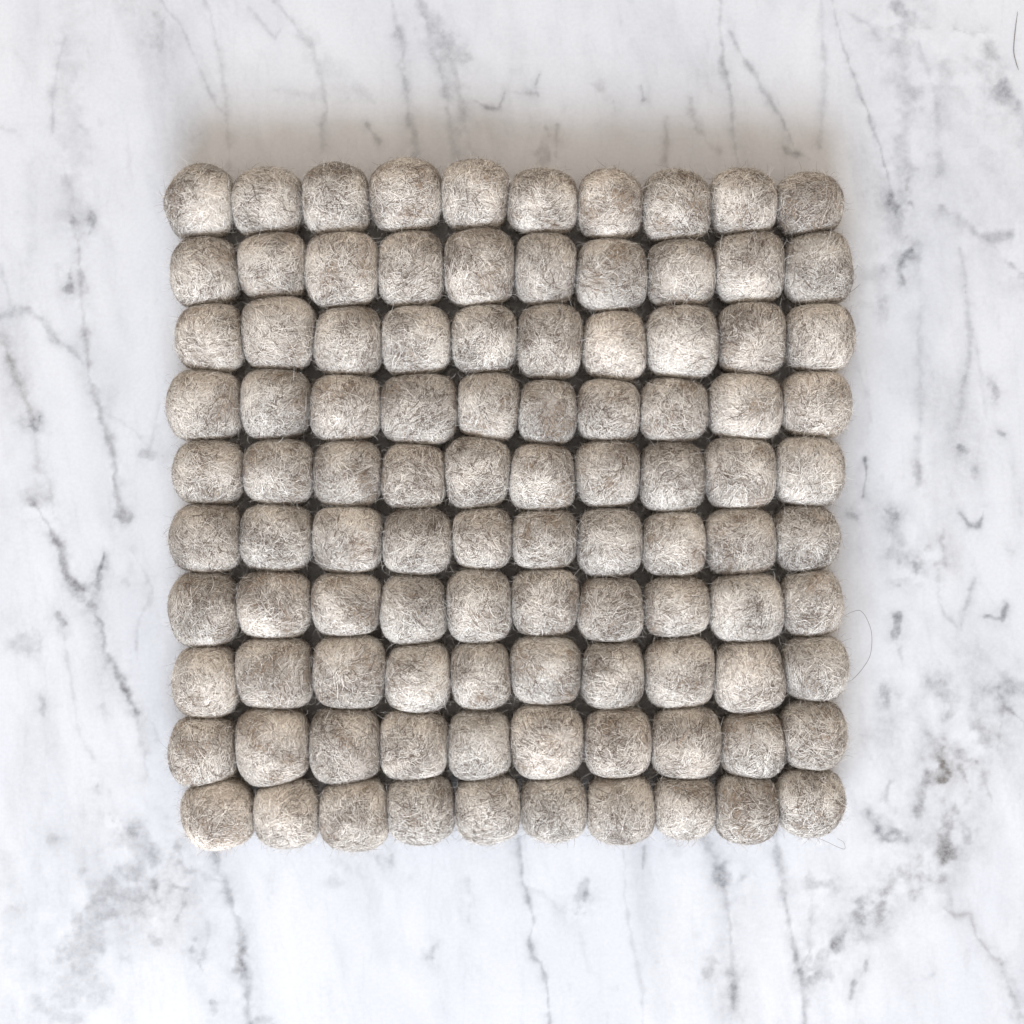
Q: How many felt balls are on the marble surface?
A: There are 100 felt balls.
